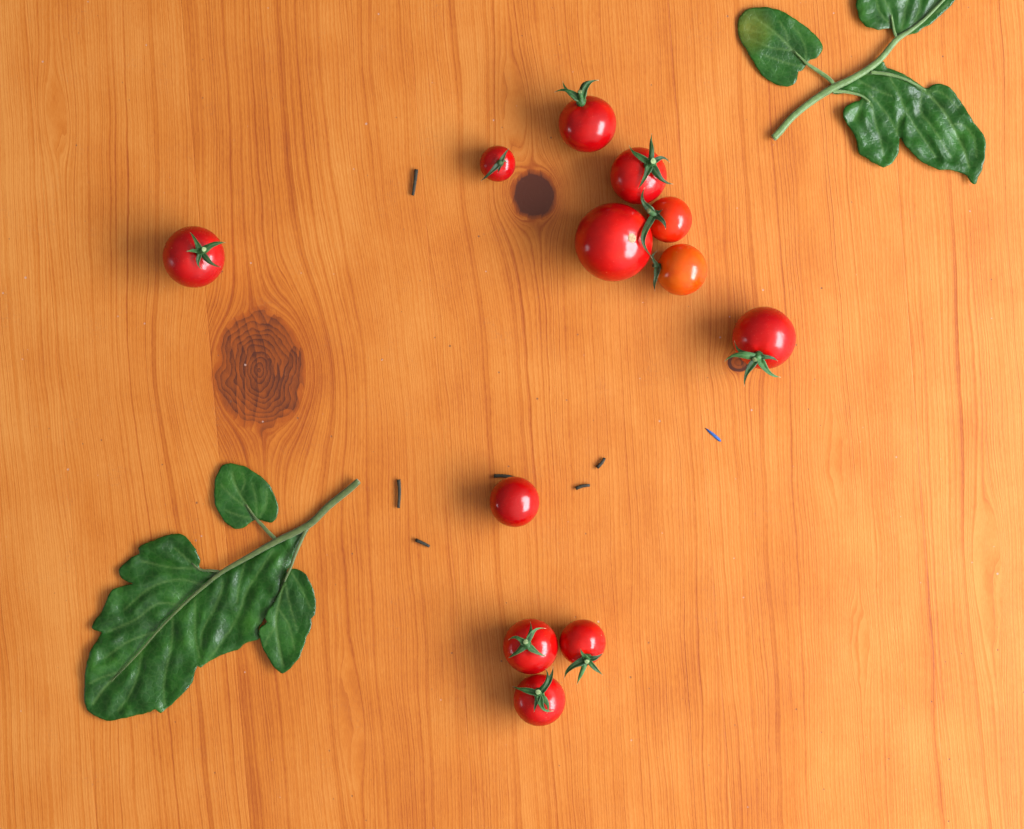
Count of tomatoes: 12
